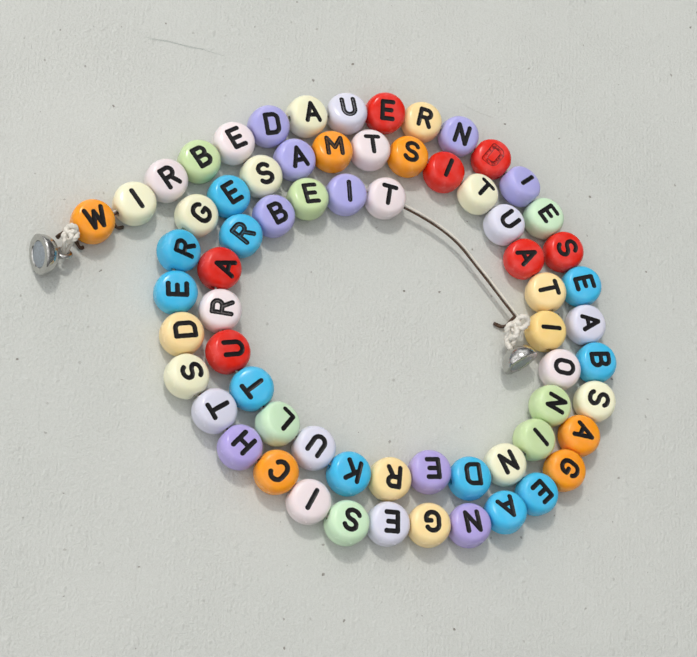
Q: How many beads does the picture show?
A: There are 67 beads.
